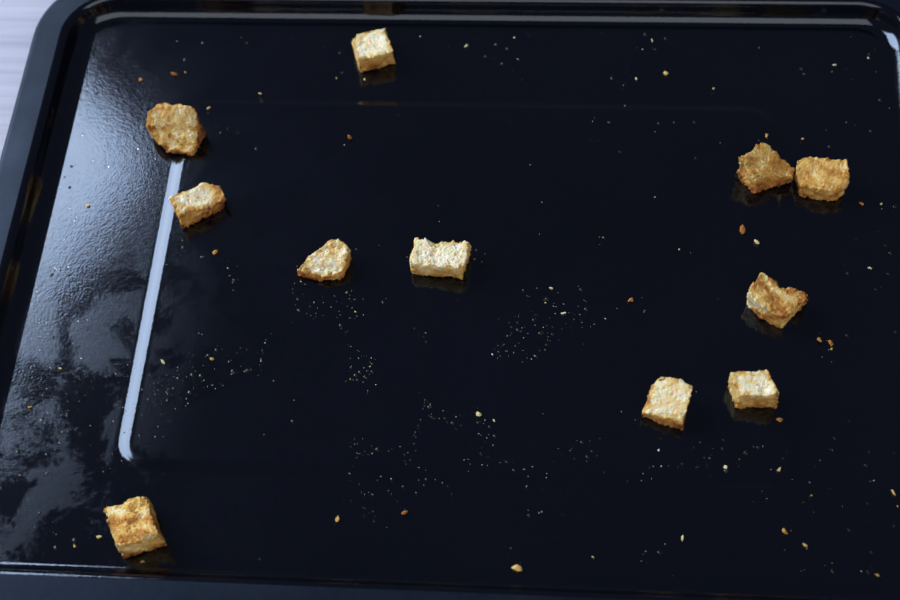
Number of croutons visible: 11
